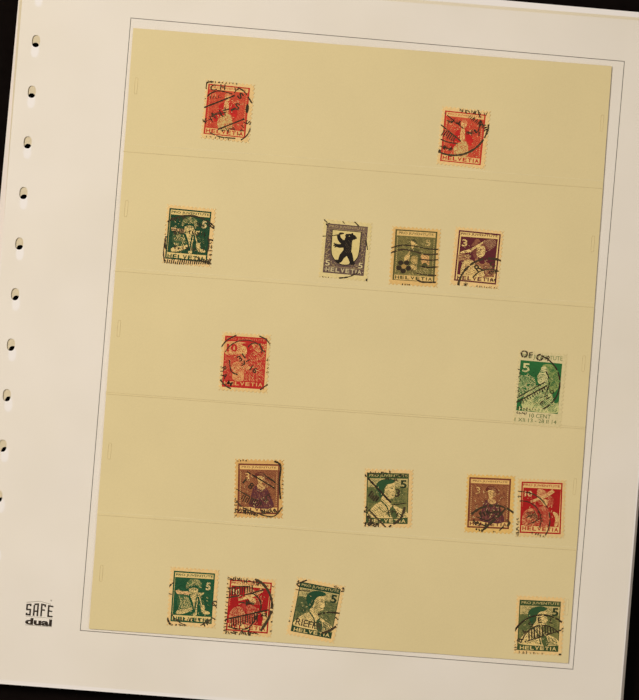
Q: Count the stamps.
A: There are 16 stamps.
